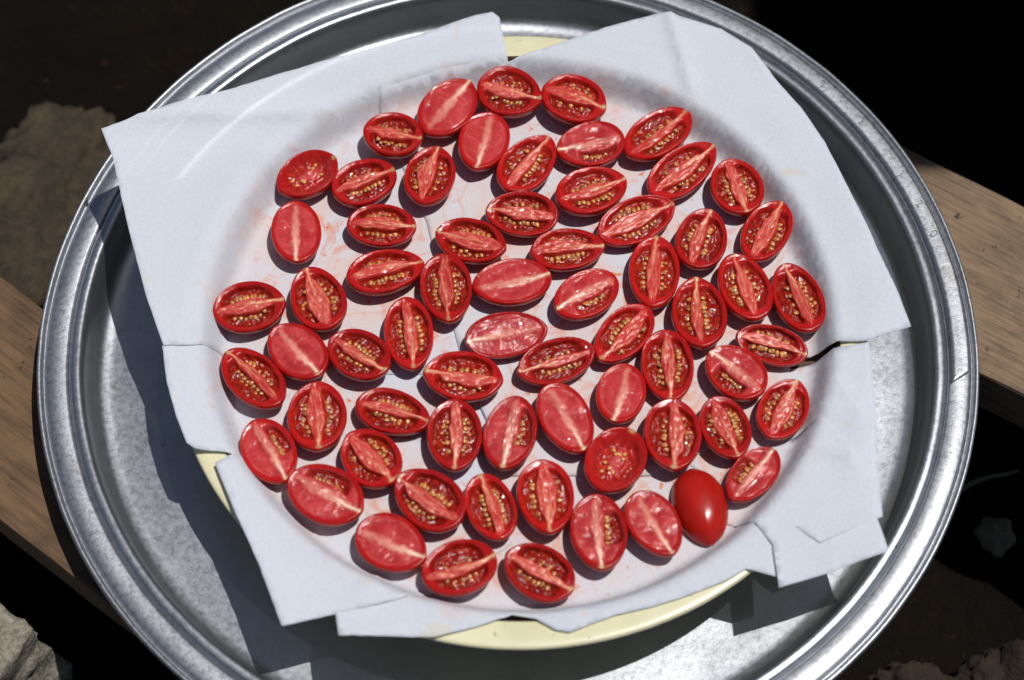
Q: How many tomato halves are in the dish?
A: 66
